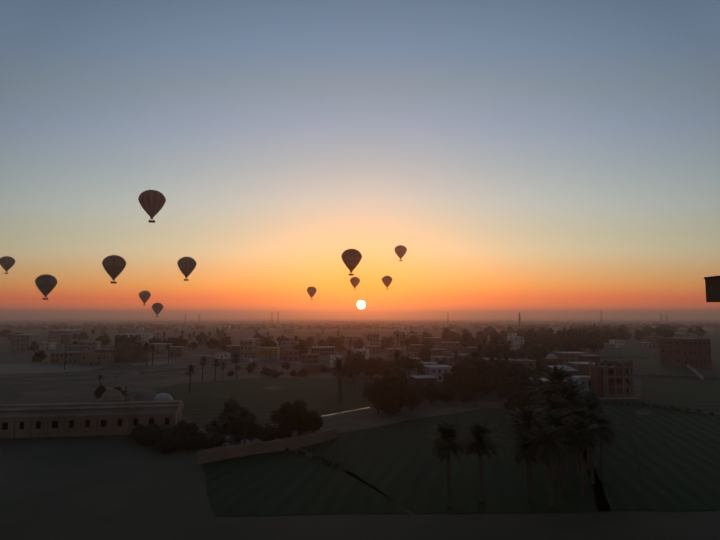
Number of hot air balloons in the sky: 12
